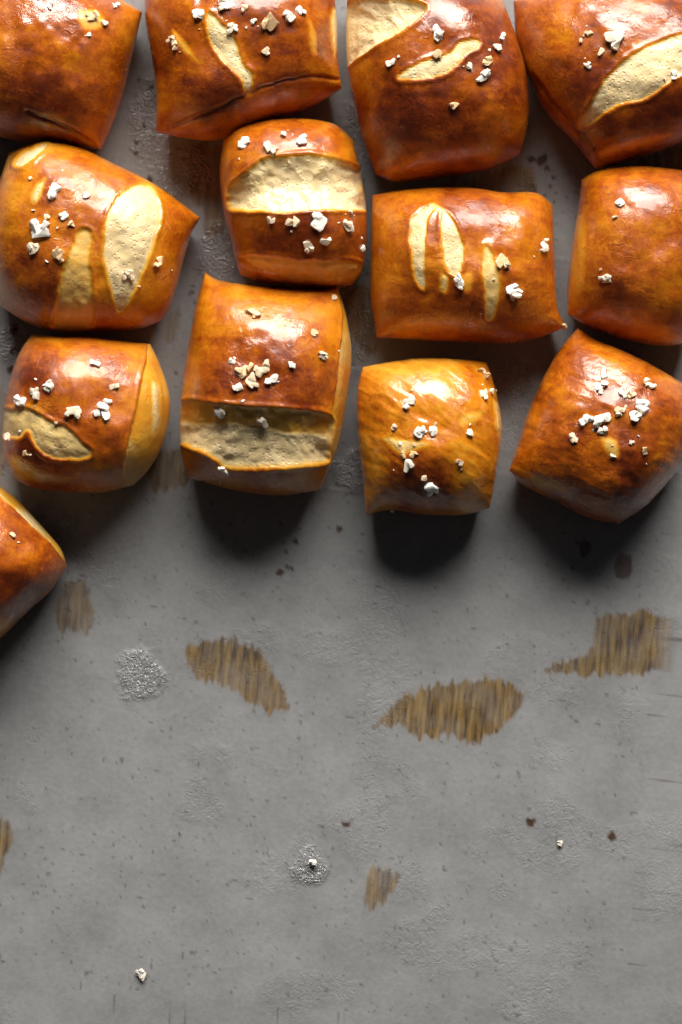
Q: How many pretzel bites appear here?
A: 13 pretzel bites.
